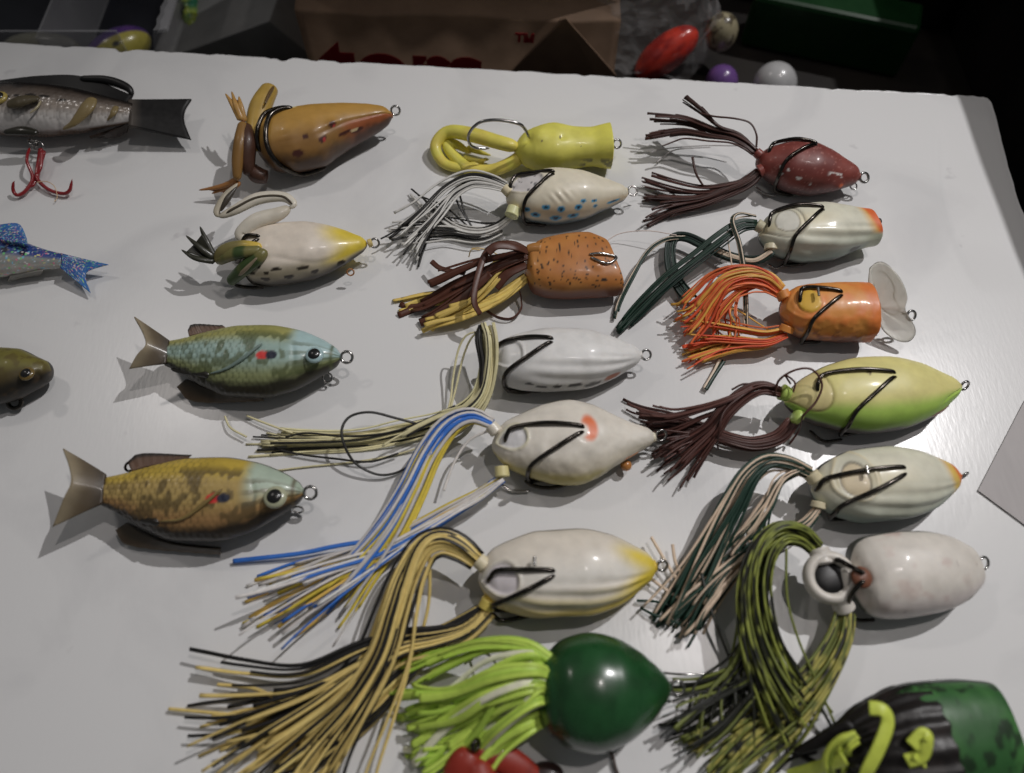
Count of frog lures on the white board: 16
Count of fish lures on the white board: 5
